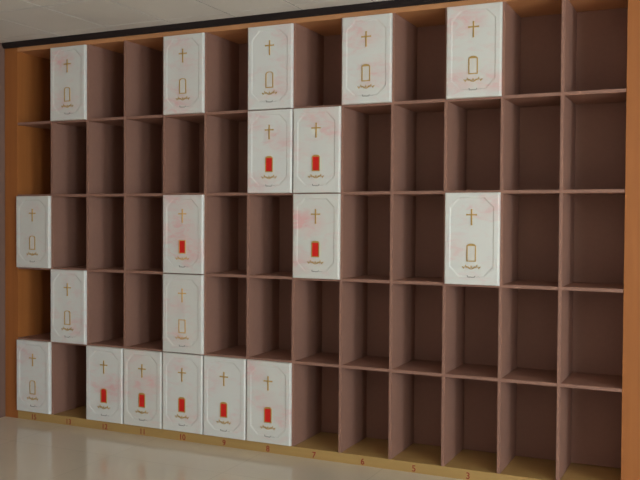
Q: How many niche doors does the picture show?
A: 19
